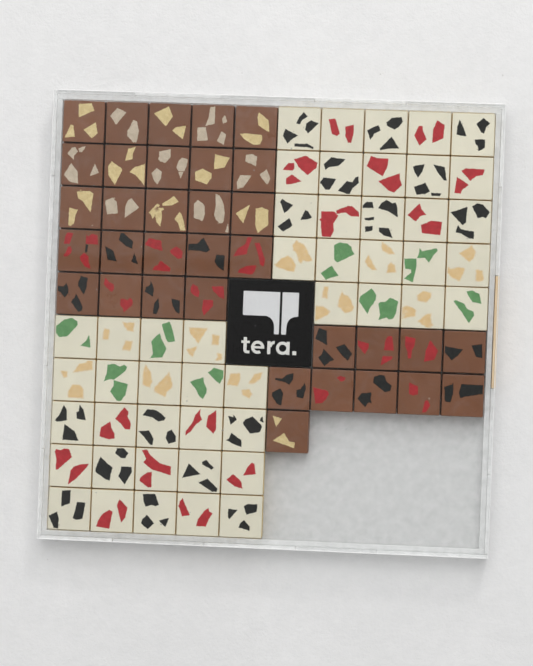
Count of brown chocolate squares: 34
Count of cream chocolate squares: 48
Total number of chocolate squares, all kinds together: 82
